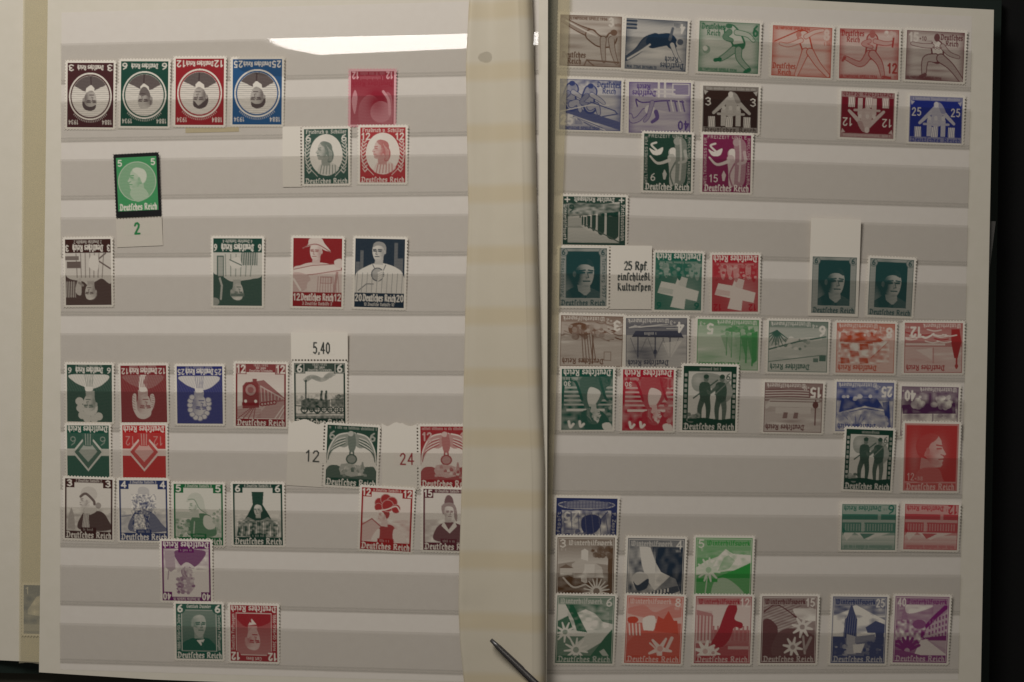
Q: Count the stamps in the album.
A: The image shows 76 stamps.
